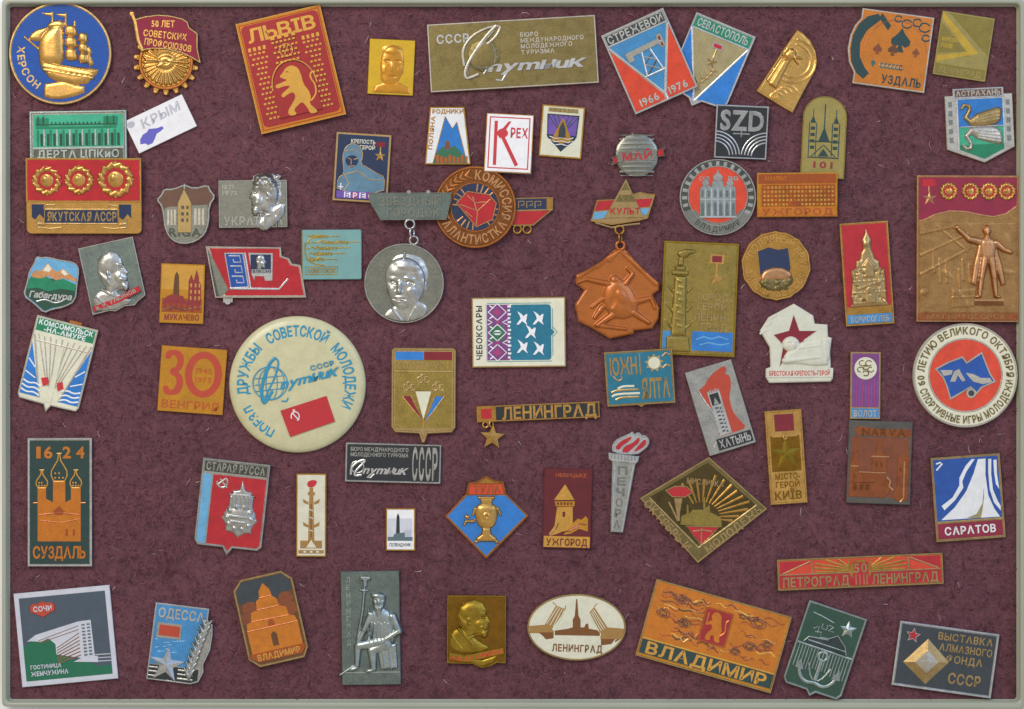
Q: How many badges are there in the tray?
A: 71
